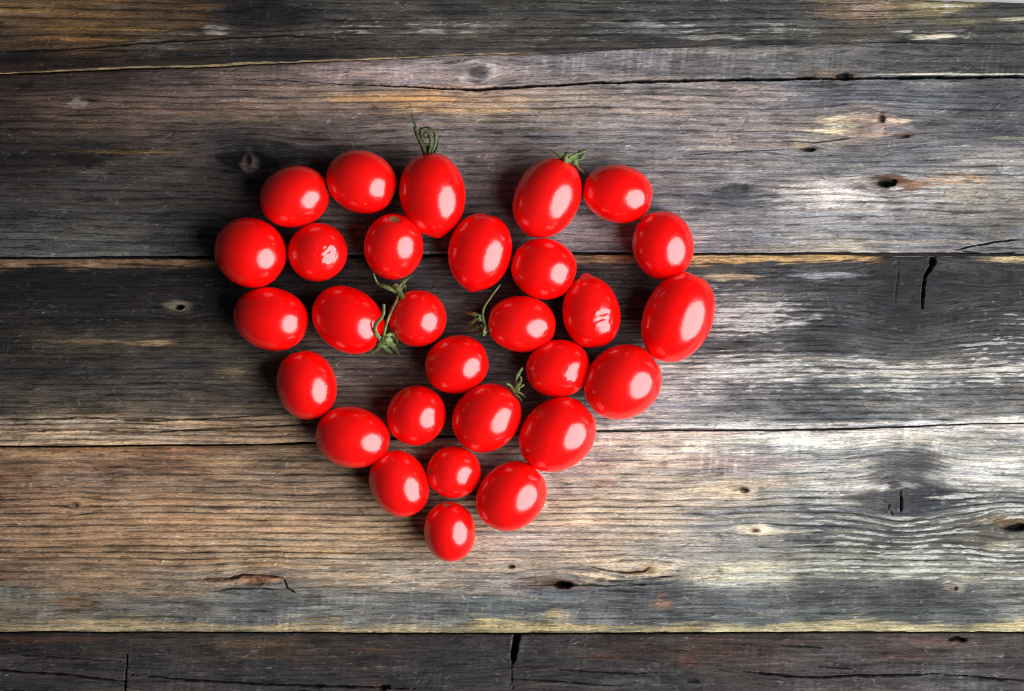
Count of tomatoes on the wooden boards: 29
